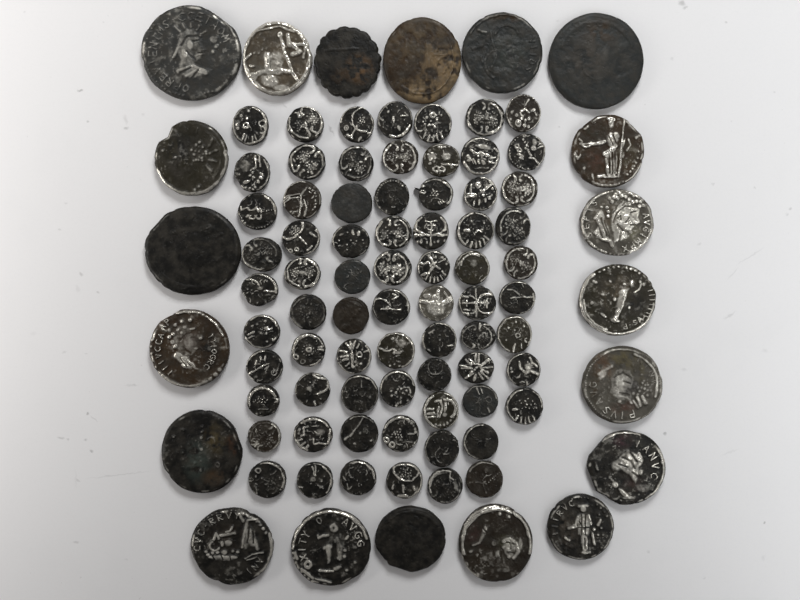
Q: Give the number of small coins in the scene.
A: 71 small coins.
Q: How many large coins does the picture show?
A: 20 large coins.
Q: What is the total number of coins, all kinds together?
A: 91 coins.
